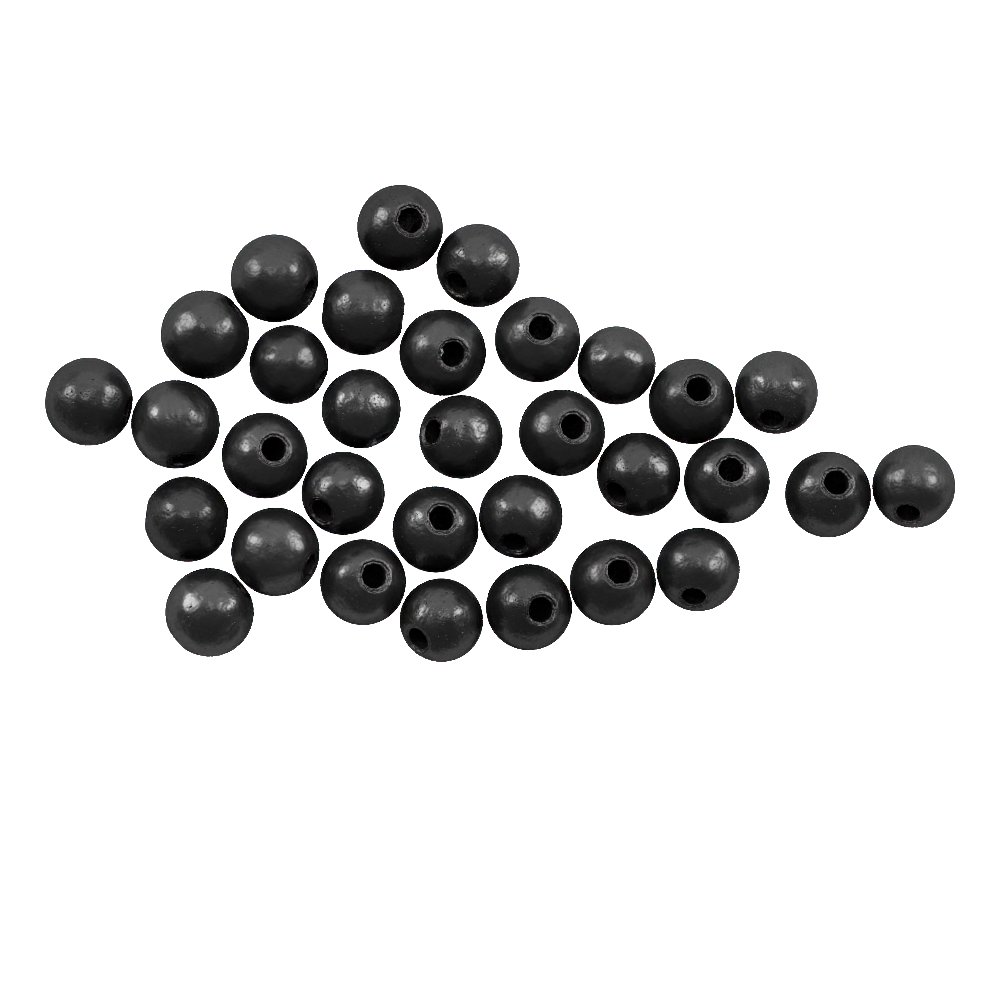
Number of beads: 32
